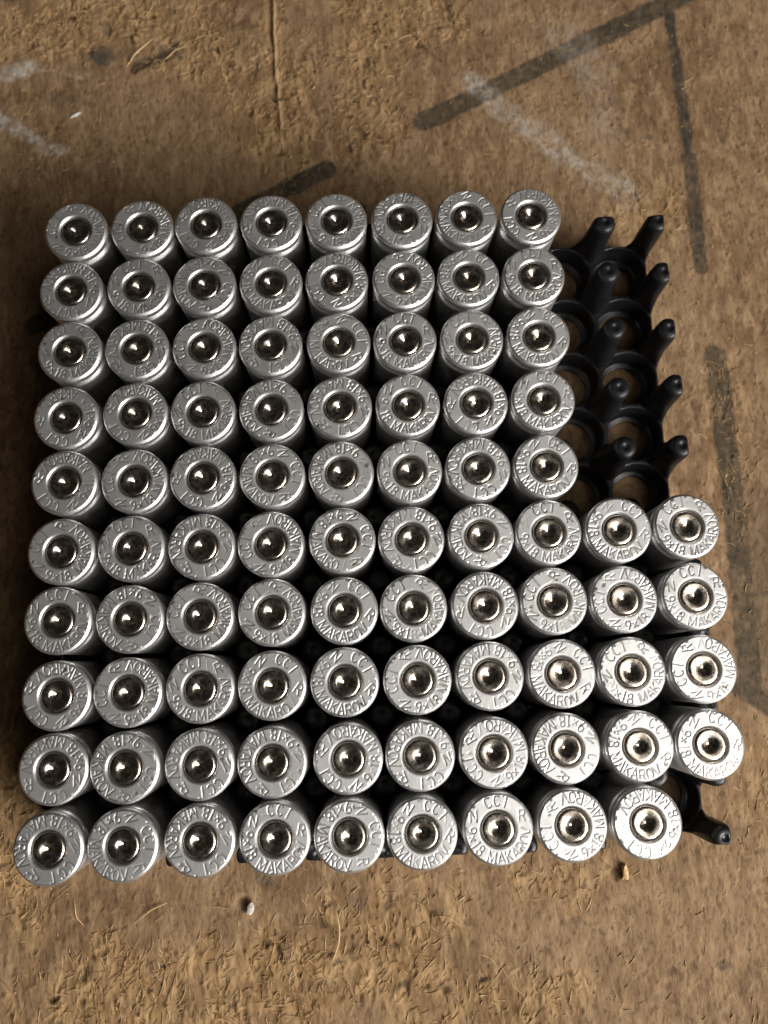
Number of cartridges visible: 89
